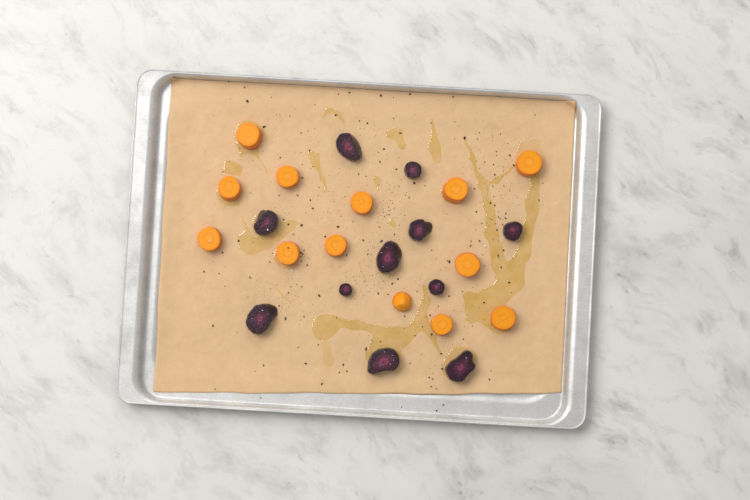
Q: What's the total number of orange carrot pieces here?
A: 13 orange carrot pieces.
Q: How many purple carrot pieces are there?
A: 11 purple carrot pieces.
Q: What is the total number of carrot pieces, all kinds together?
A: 24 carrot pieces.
